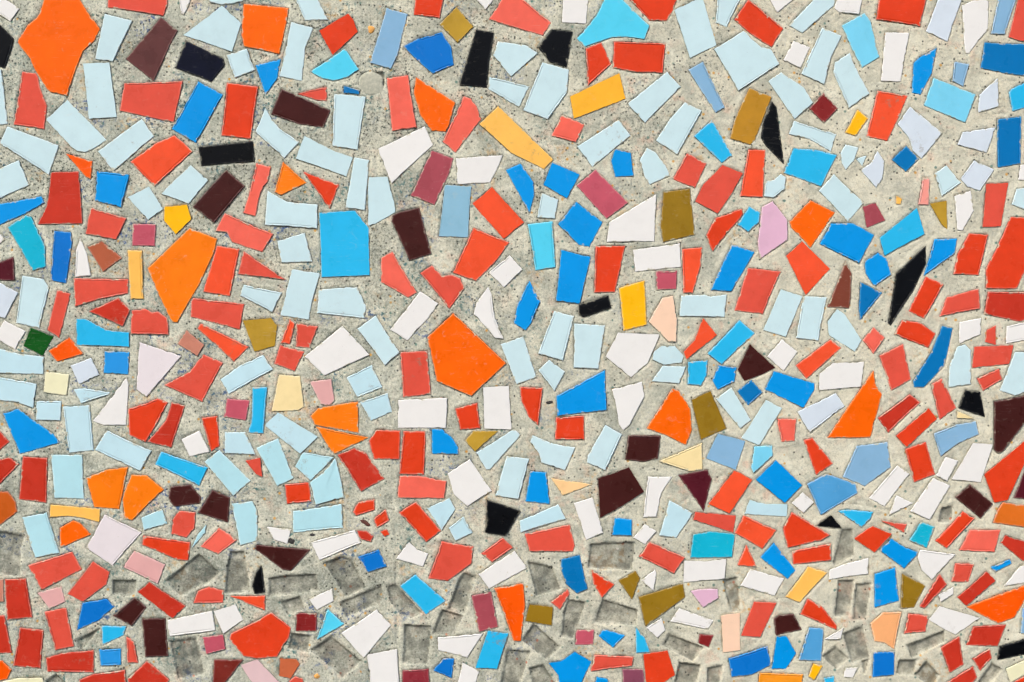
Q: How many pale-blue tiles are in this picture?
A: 101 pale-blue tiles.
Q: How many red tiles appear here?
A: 138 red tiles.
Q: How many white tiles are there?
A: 67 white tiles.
